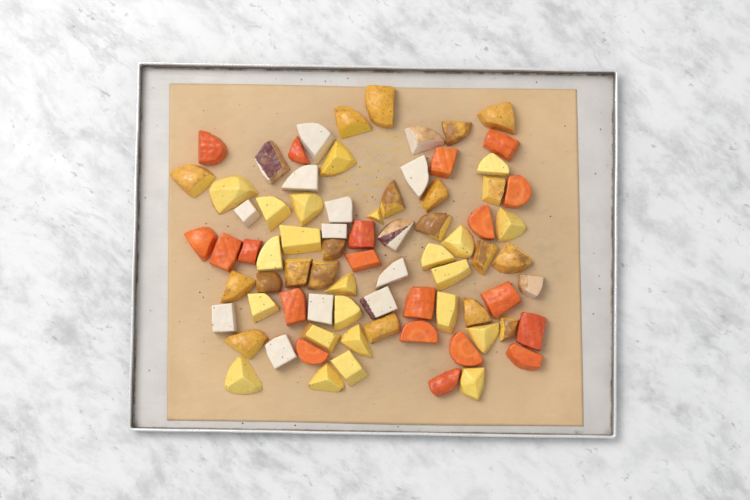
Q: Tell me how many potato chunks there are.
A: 43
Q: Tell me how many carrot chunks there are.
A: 20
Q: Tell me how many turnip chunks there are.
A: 15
